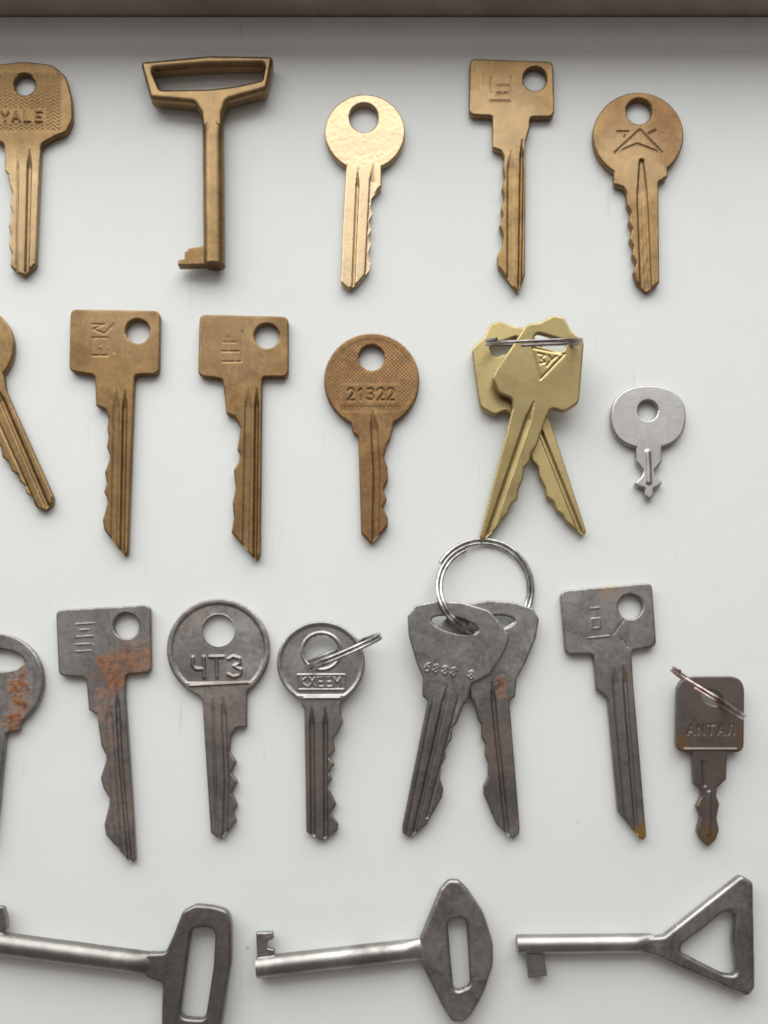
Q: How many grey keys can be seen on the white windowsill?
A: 12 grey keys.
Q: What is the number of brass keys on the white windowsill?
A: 11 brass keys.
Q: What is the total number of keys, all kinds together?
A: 23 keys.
